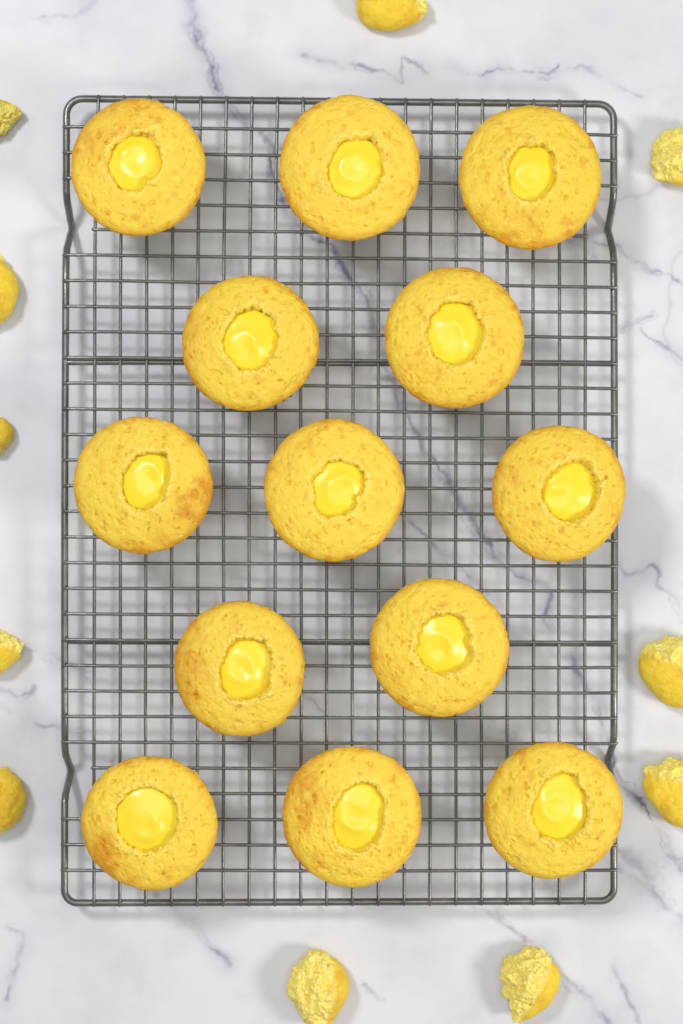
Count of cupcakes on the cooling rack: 13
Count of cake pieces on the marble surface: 11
